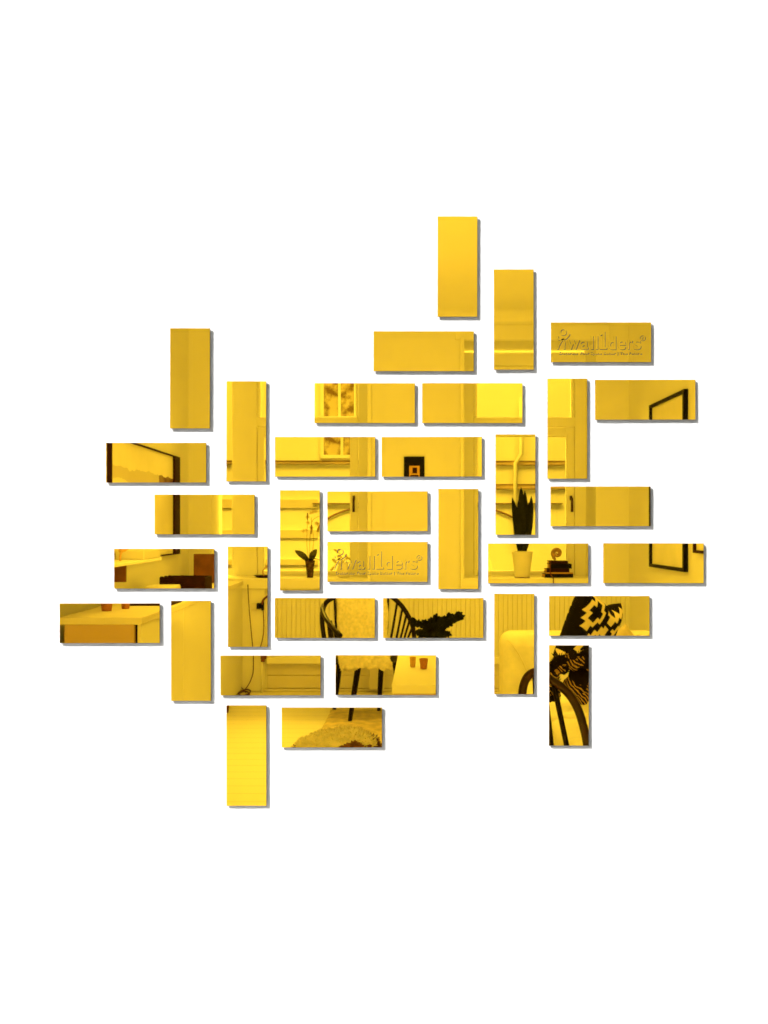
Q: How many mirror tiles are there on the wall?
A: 35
